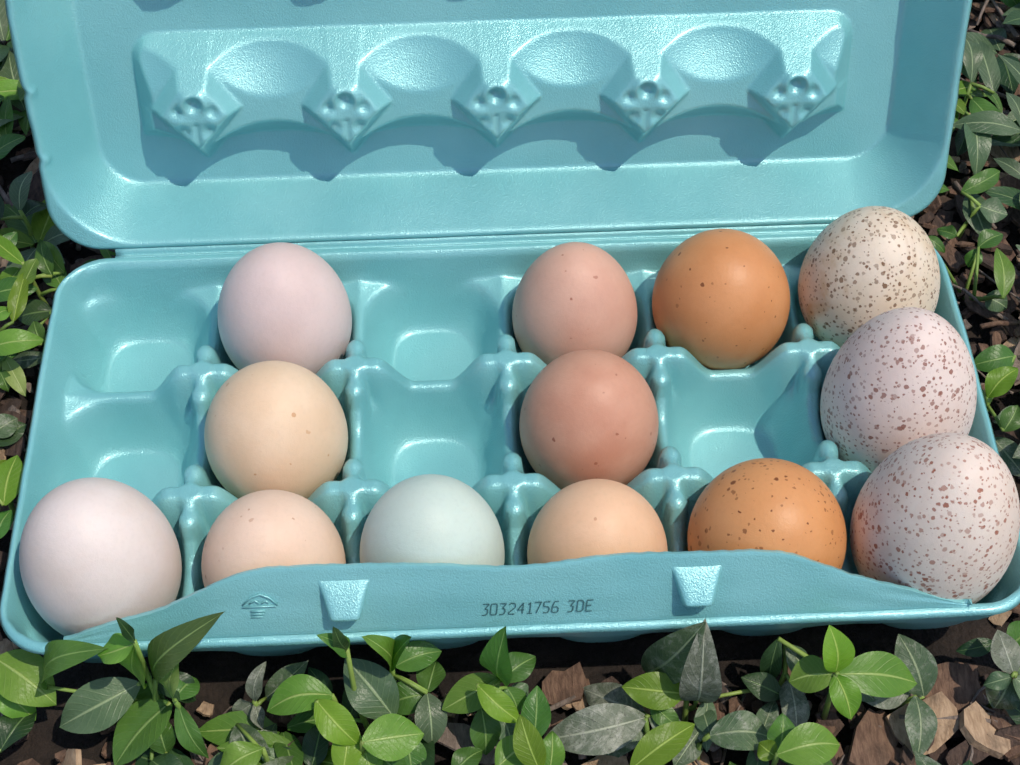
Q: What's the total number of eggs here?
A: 13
